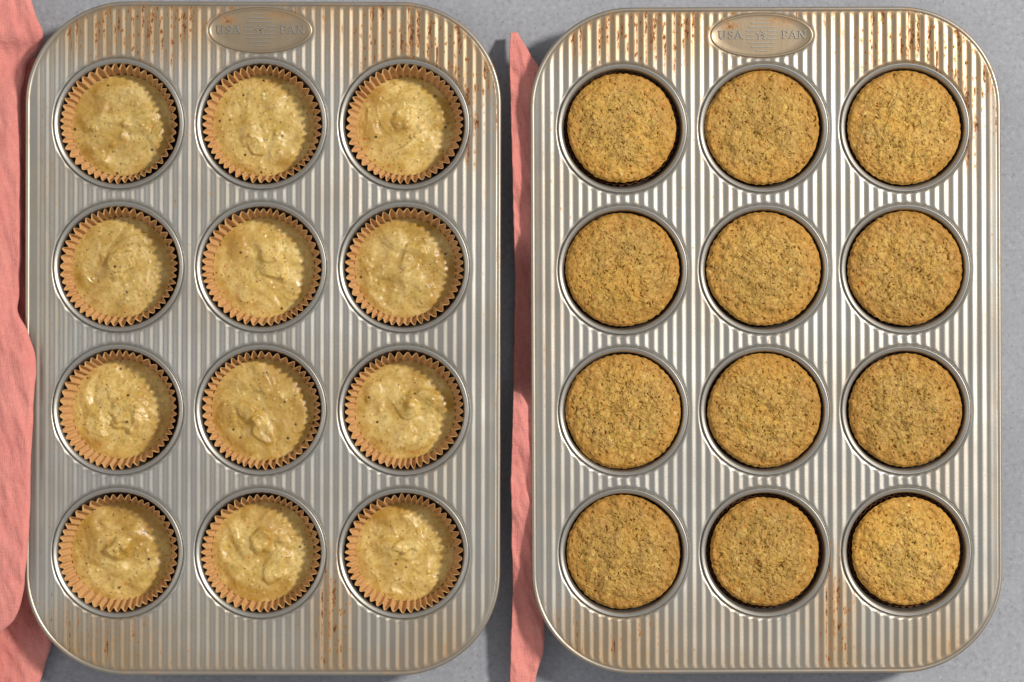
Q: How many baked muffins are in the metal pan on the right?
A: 12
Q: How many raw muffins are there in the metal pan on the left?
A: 12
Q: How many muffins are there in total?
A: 24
